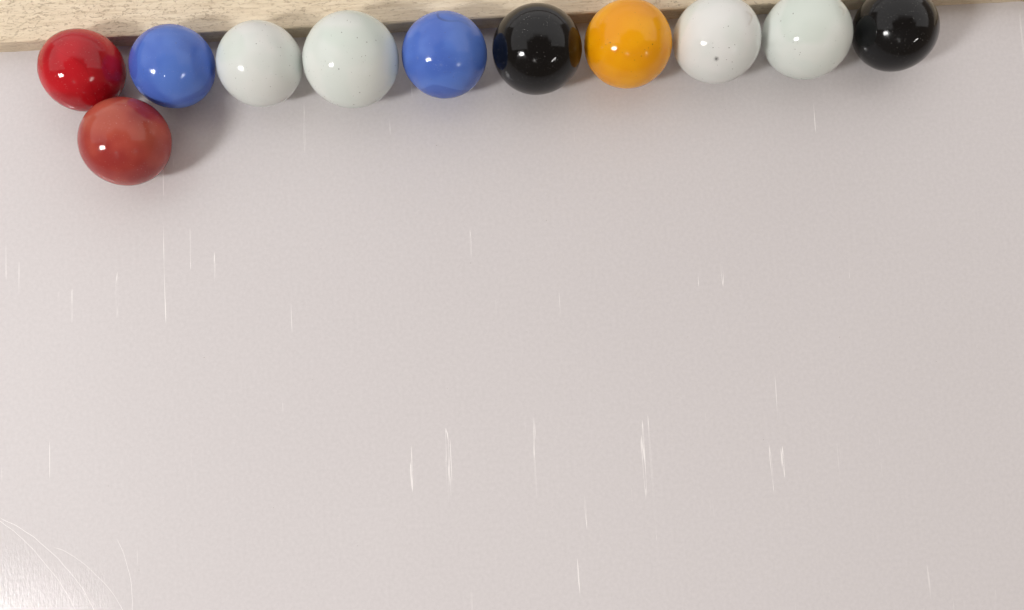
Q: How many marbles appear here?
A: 11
